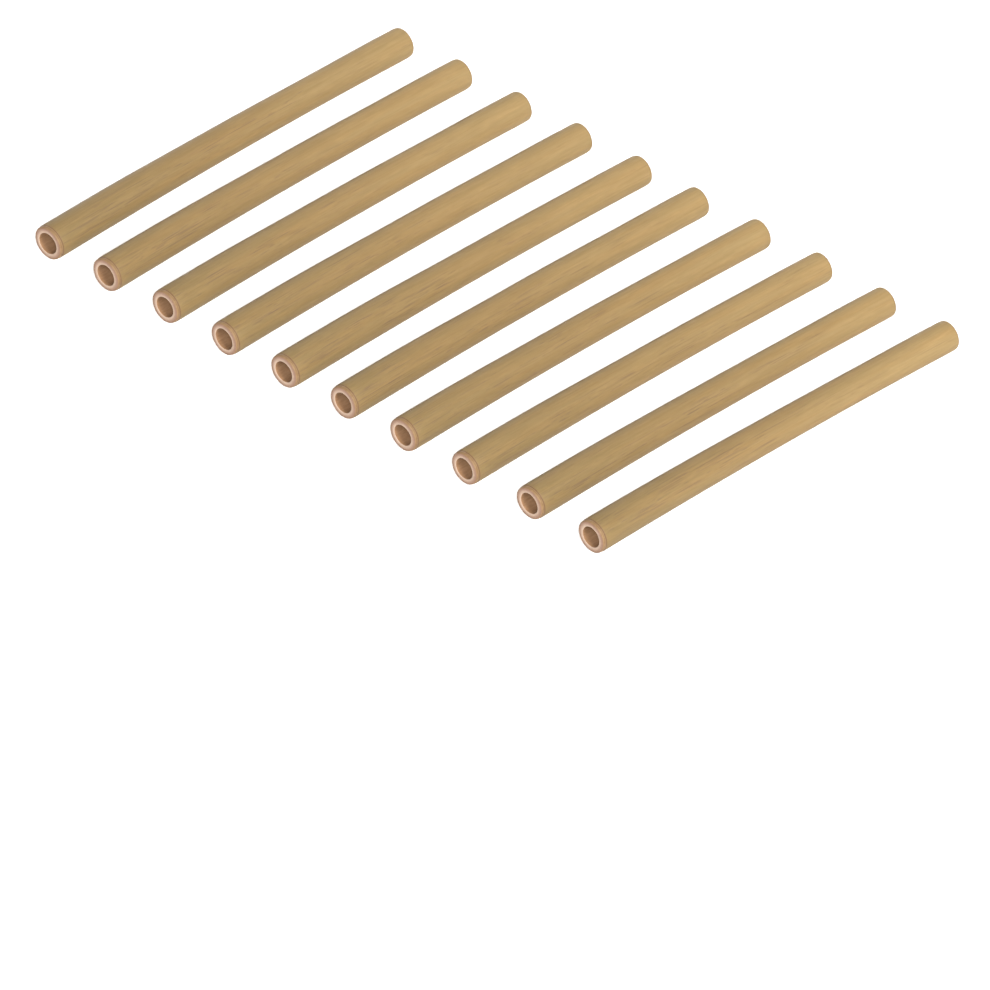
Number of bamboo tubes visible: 10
